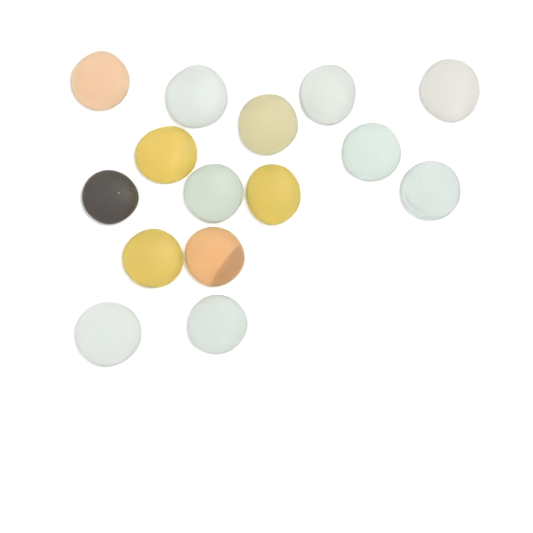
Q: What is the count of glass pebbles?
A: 15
